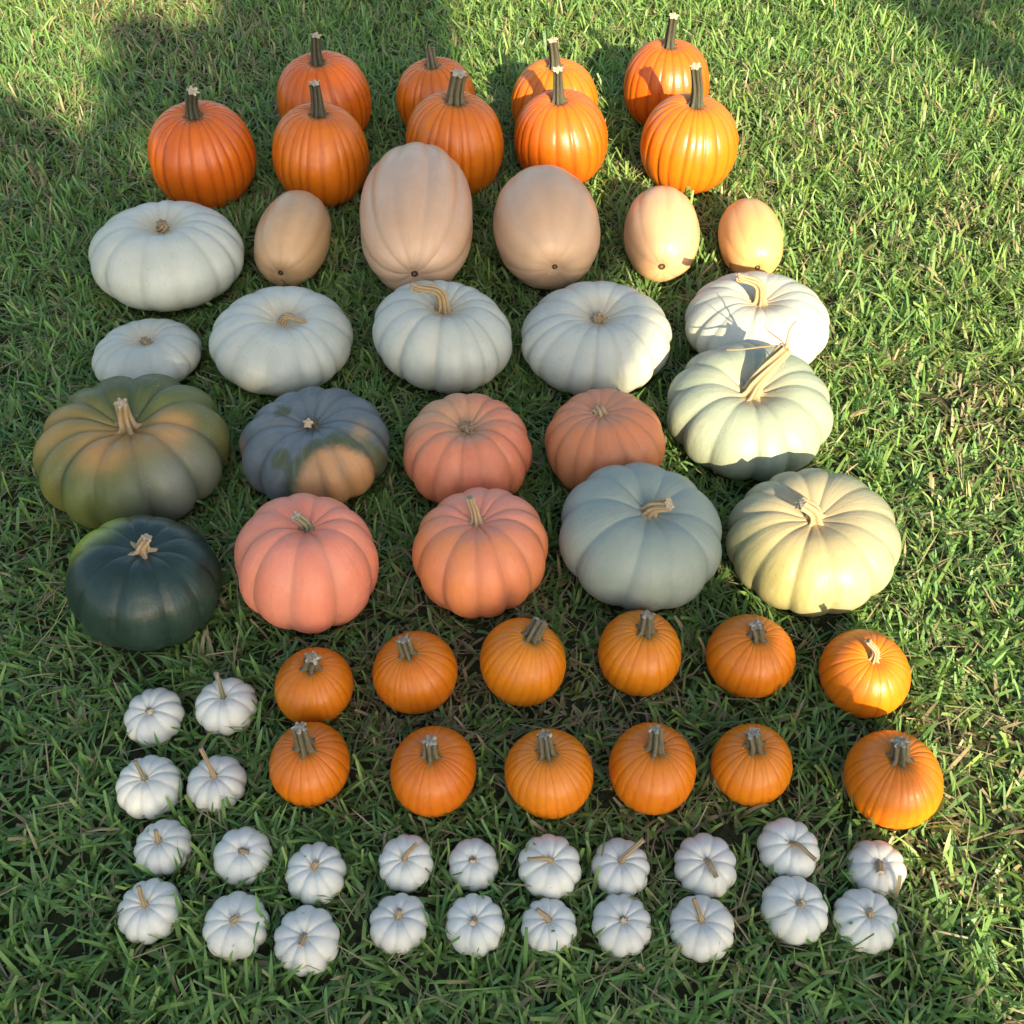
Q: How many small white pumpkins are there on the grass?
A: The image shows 24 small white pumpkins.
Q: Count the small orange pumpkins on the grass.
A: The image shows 12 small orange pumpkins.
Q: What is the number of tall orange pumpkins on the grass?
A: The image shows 9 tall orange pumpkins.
